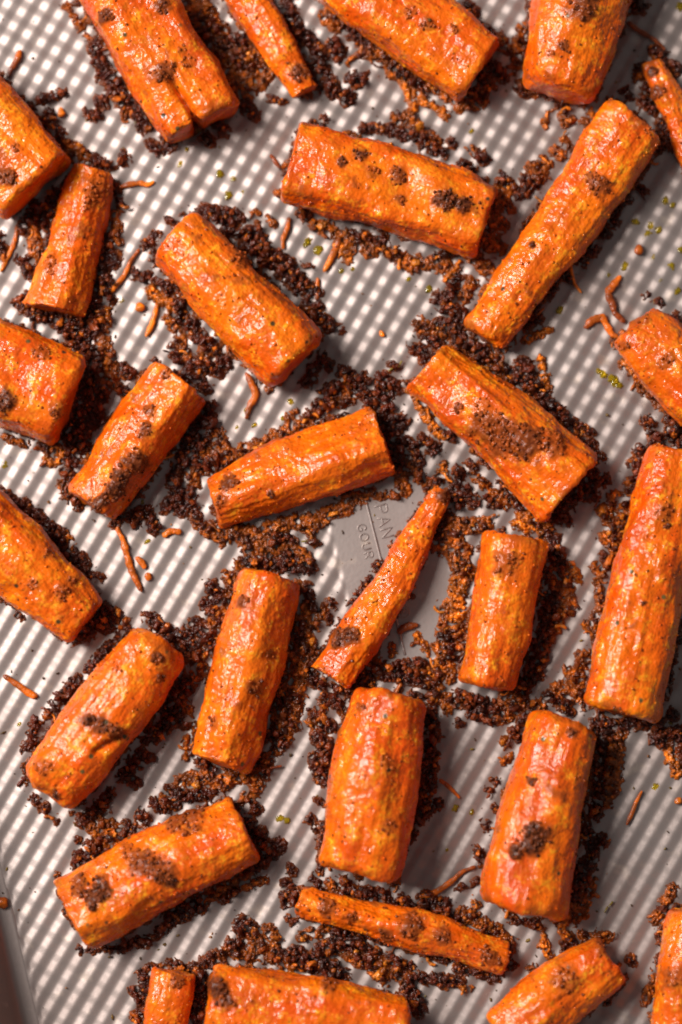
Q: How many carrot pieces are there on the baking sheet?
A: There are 29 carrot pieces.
